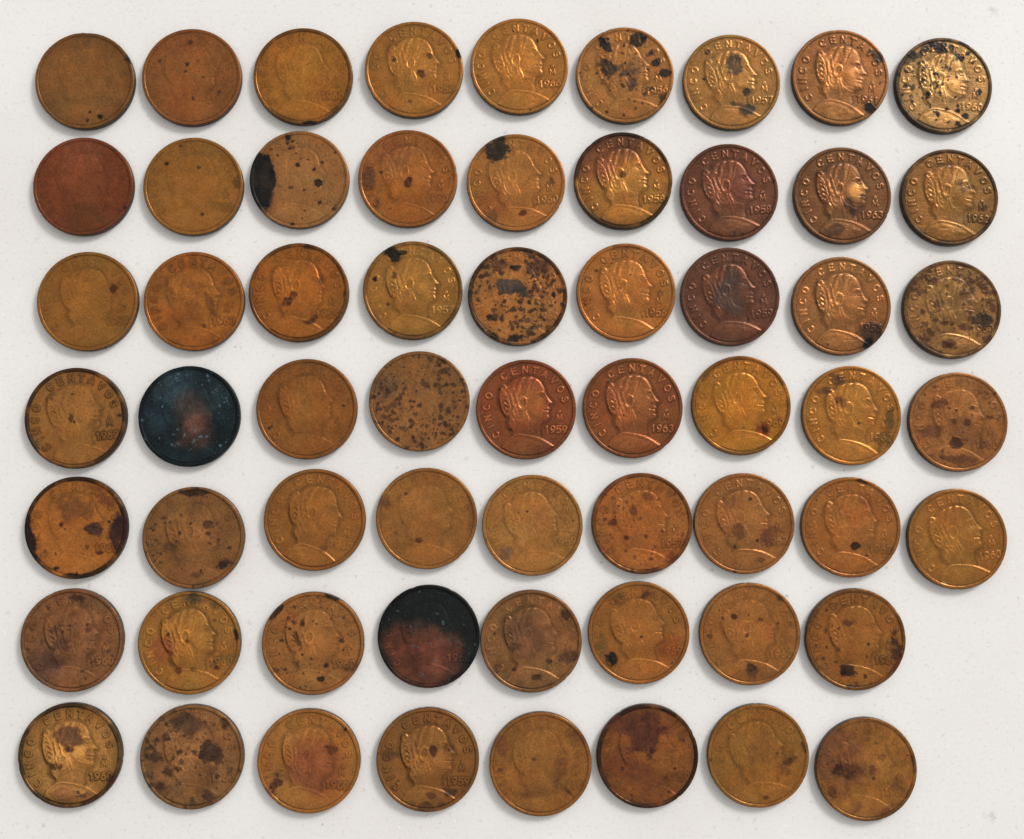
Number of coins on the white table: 61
